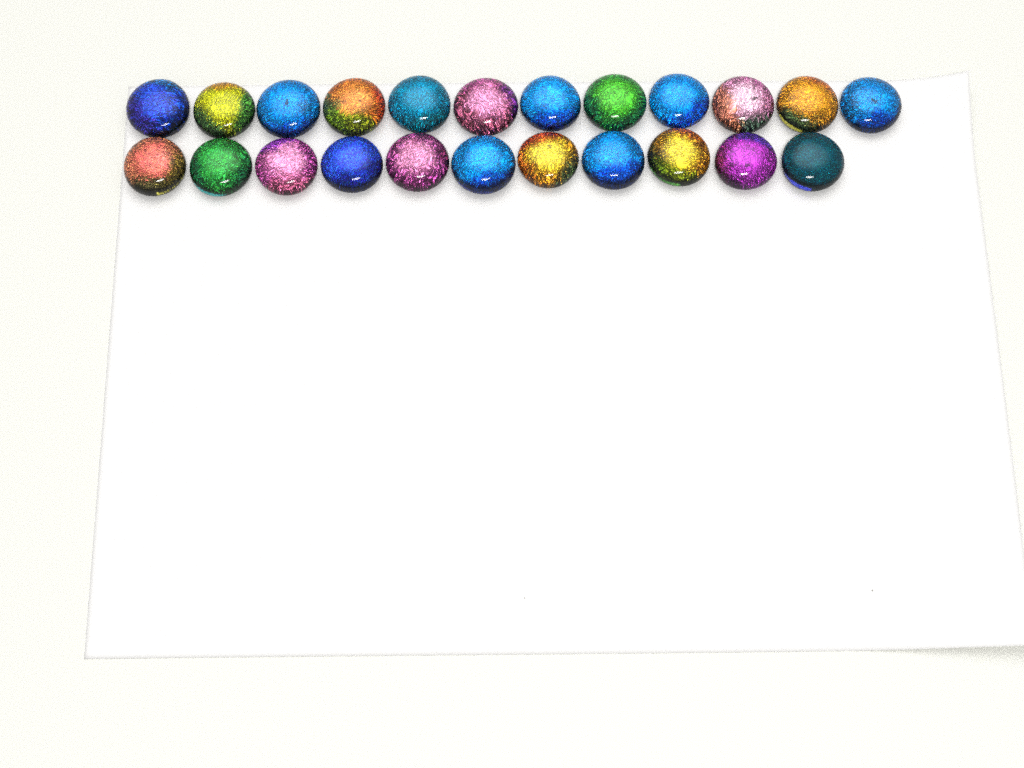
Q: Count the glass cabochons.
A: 23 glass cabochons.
